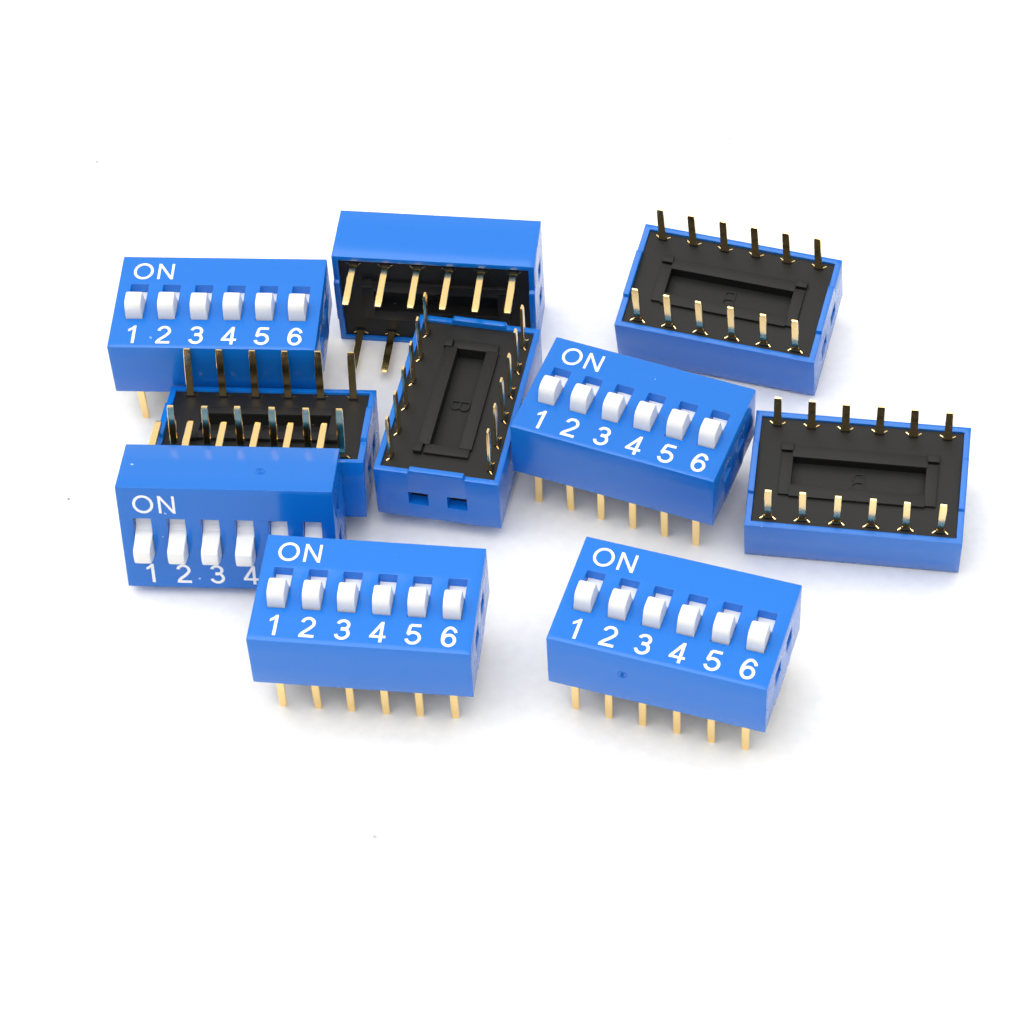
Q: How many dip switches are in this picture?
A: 10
